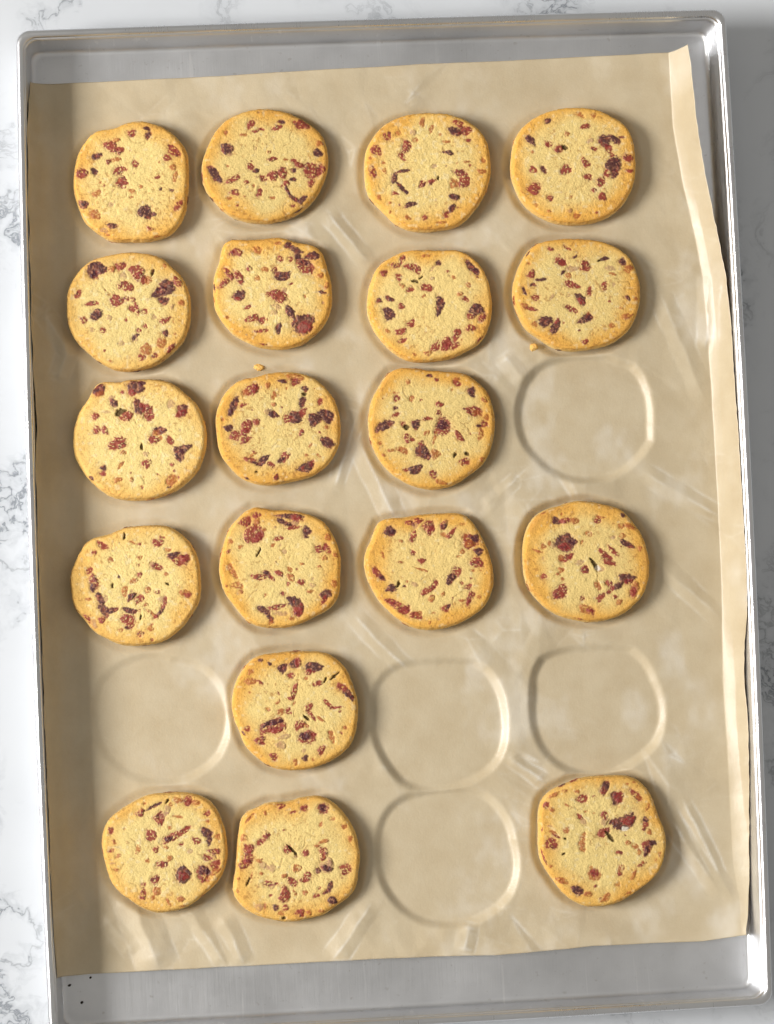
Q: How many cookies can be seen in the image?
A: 19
